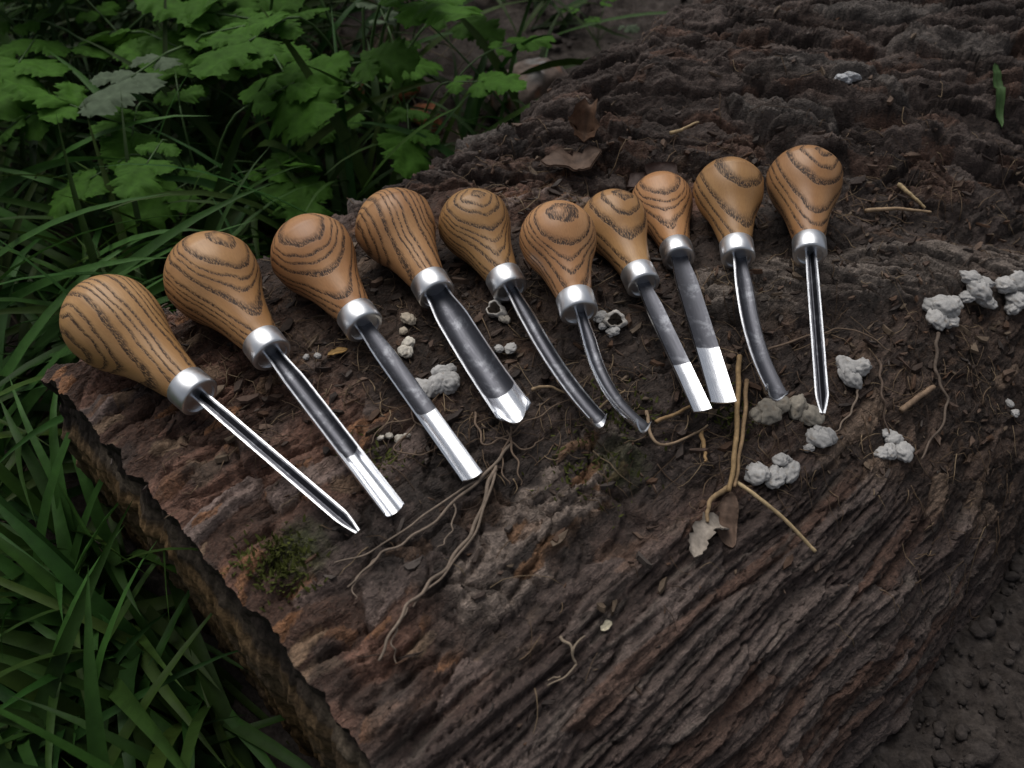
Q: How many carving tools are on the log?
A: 10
